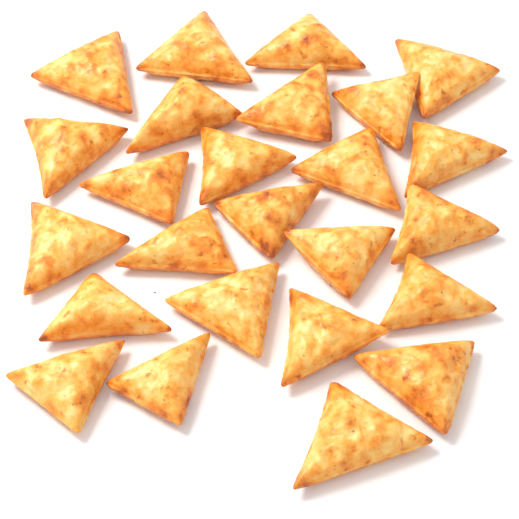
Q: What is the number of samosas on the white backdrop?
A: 25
